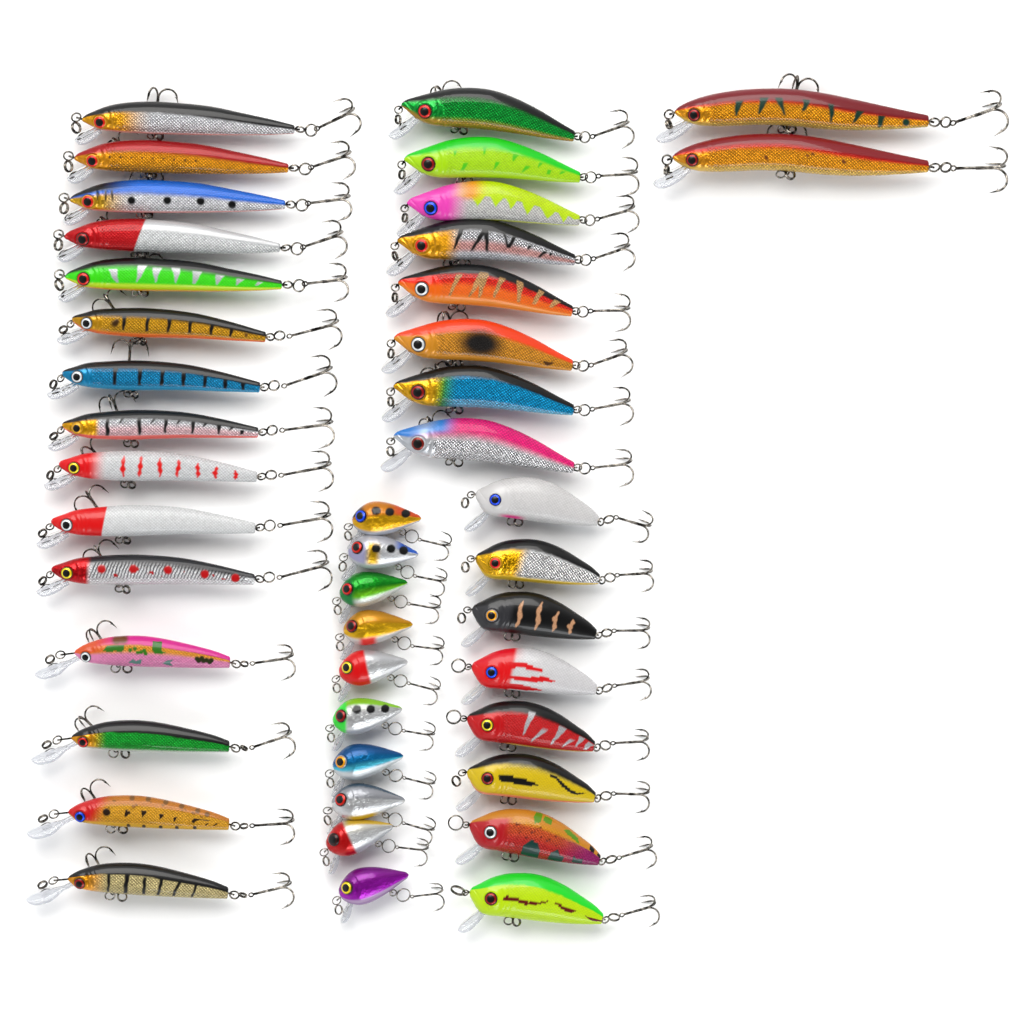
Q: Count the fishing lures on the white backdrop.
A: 43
